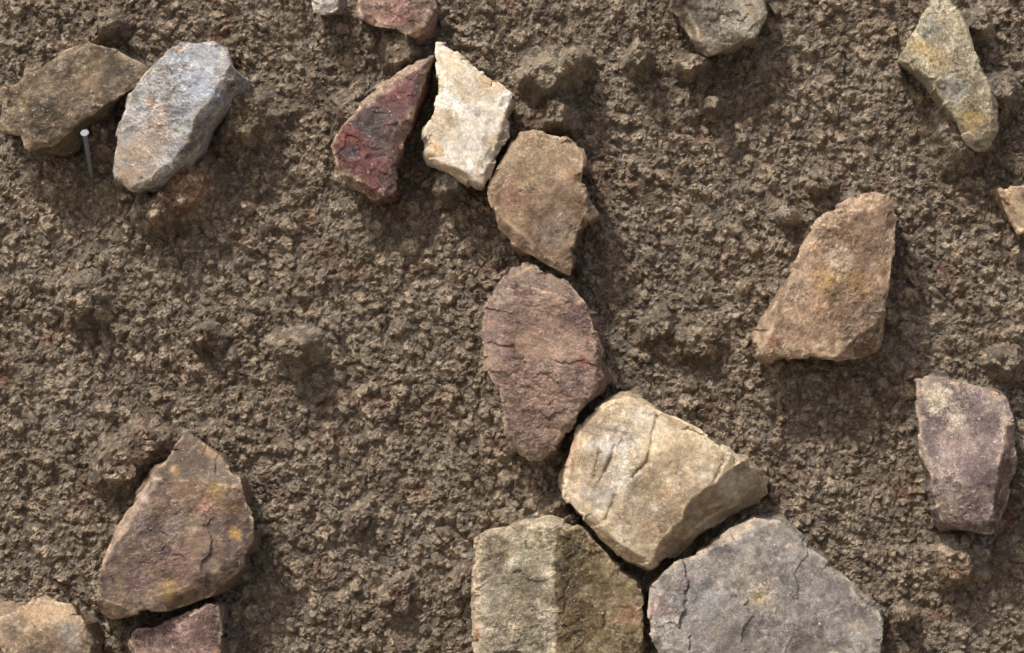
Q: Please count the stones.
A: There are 19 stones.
